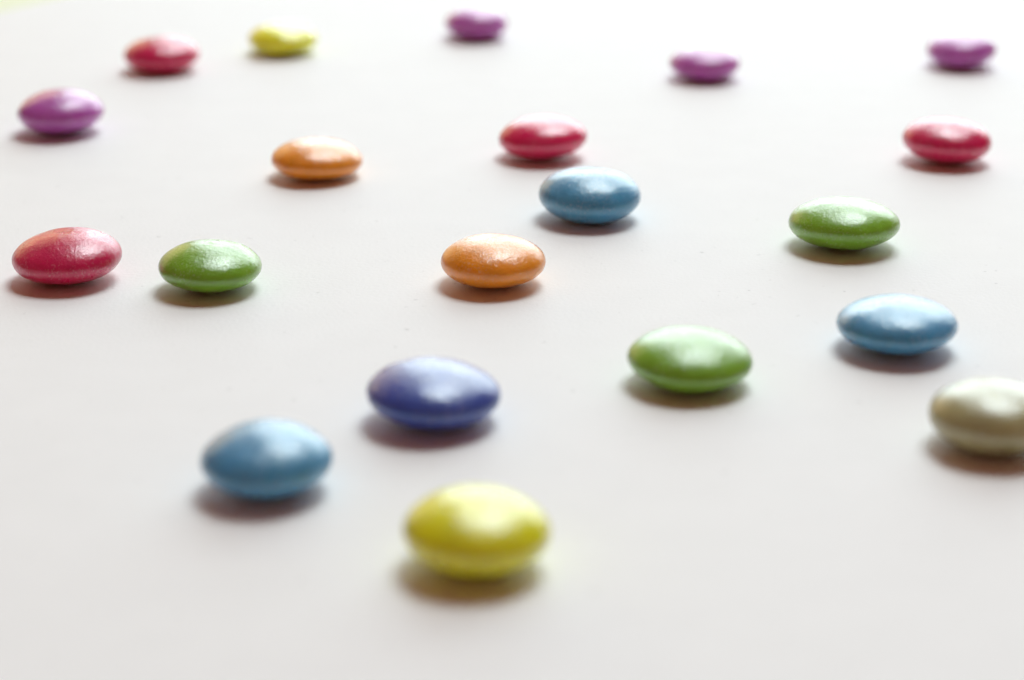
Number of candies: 20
